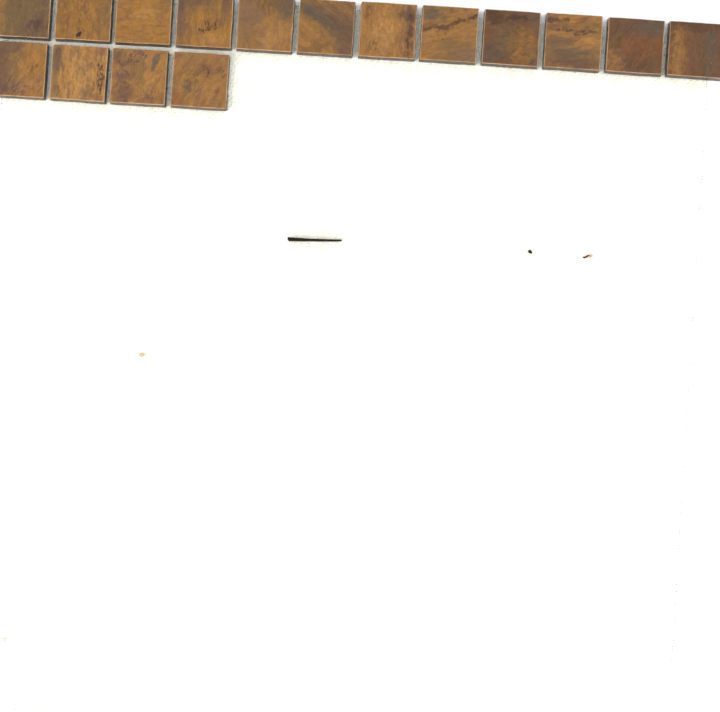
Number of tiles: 16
